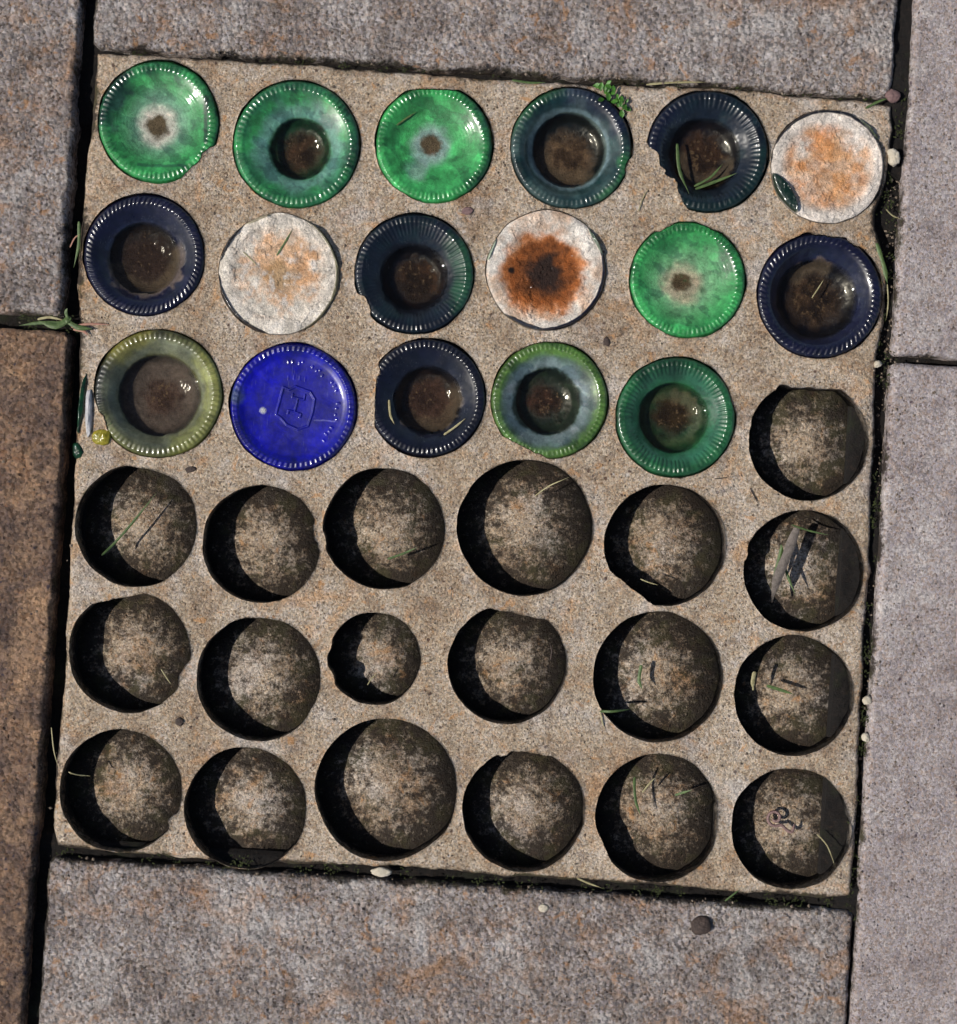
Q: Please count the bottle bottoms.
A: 17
